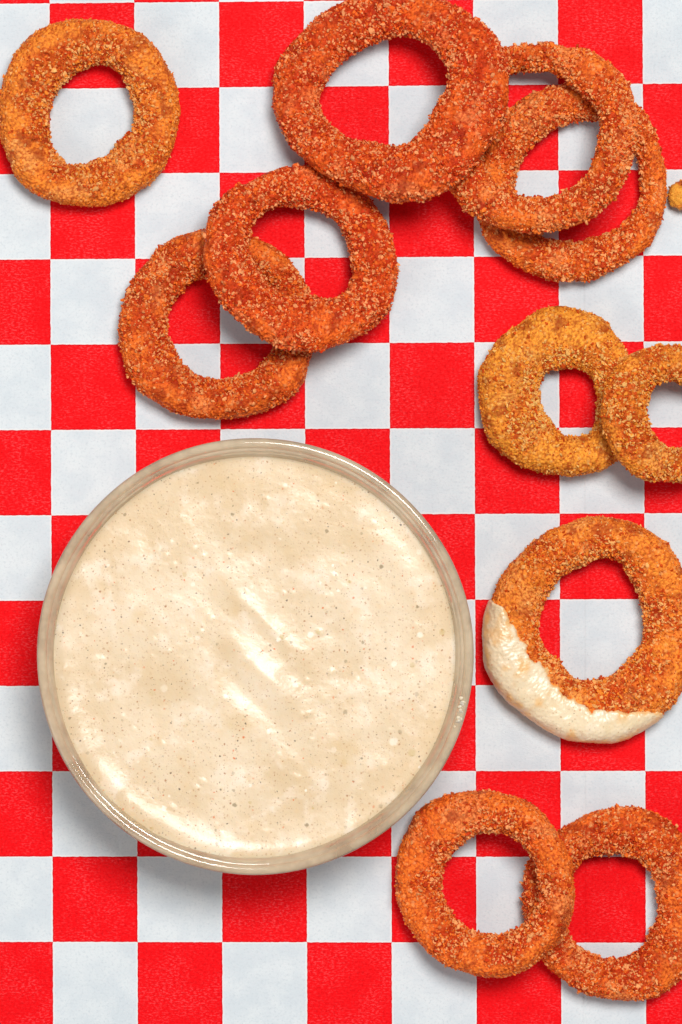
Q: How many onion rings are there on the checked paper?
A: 11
